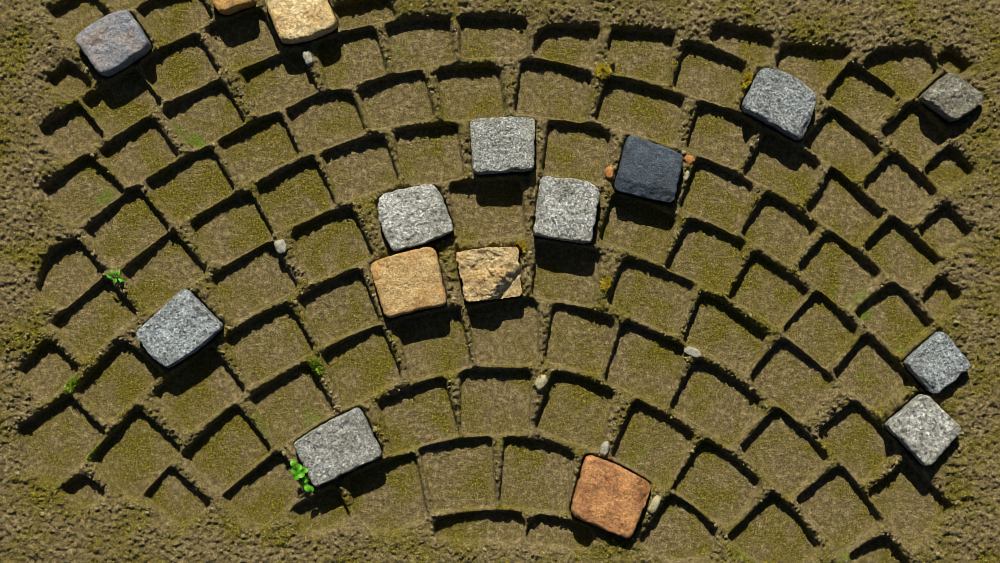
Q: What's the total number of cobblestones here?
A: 16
